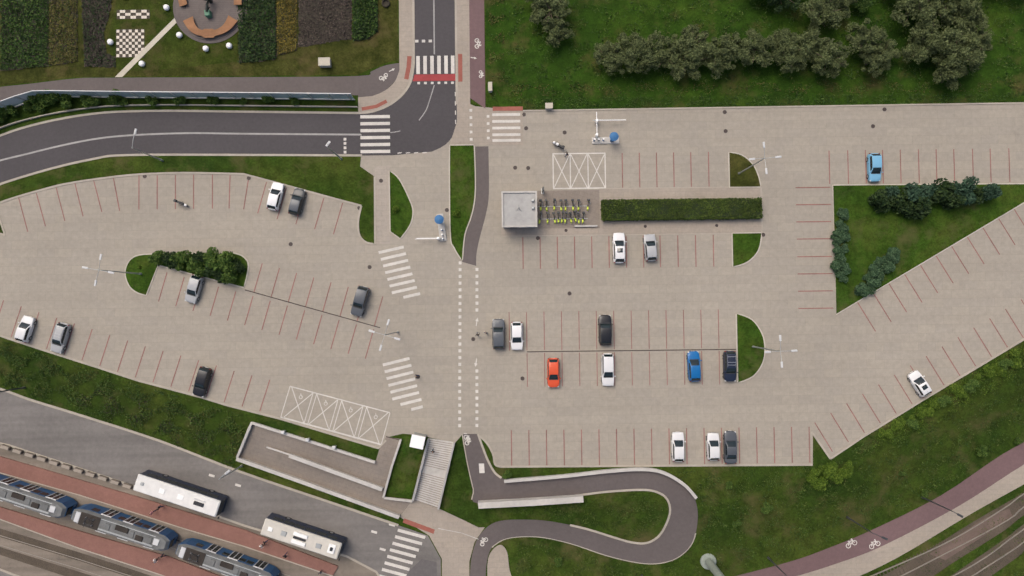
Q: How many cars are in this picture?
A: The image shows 21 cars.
